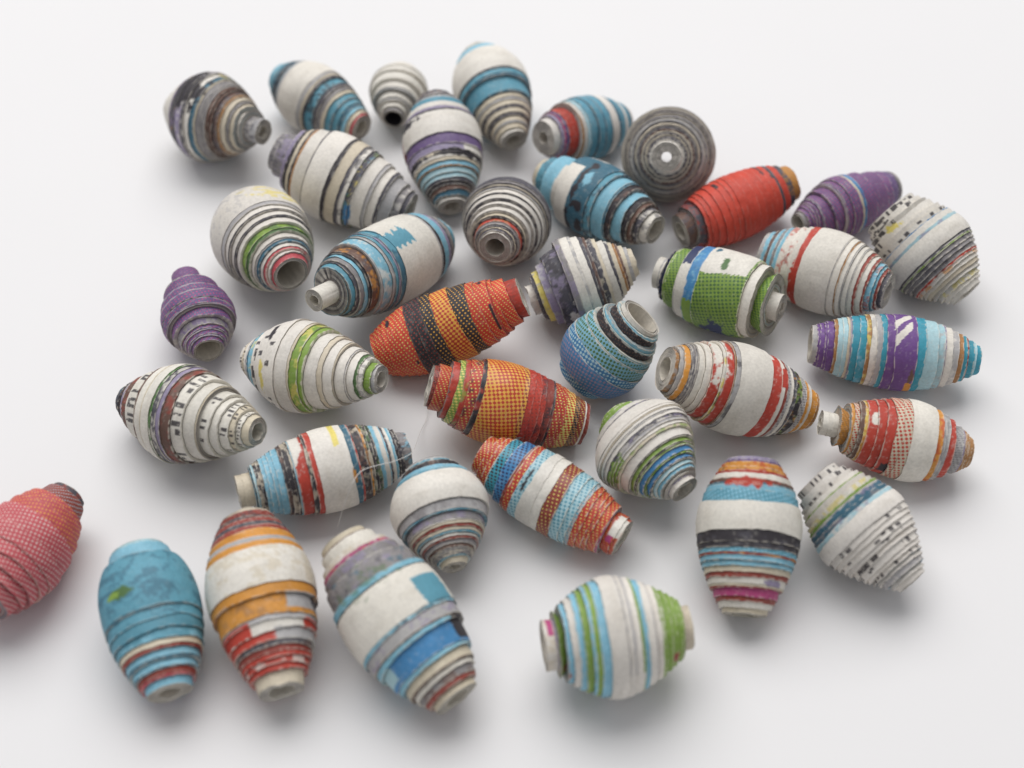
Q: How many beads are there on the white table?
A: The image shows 38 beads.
